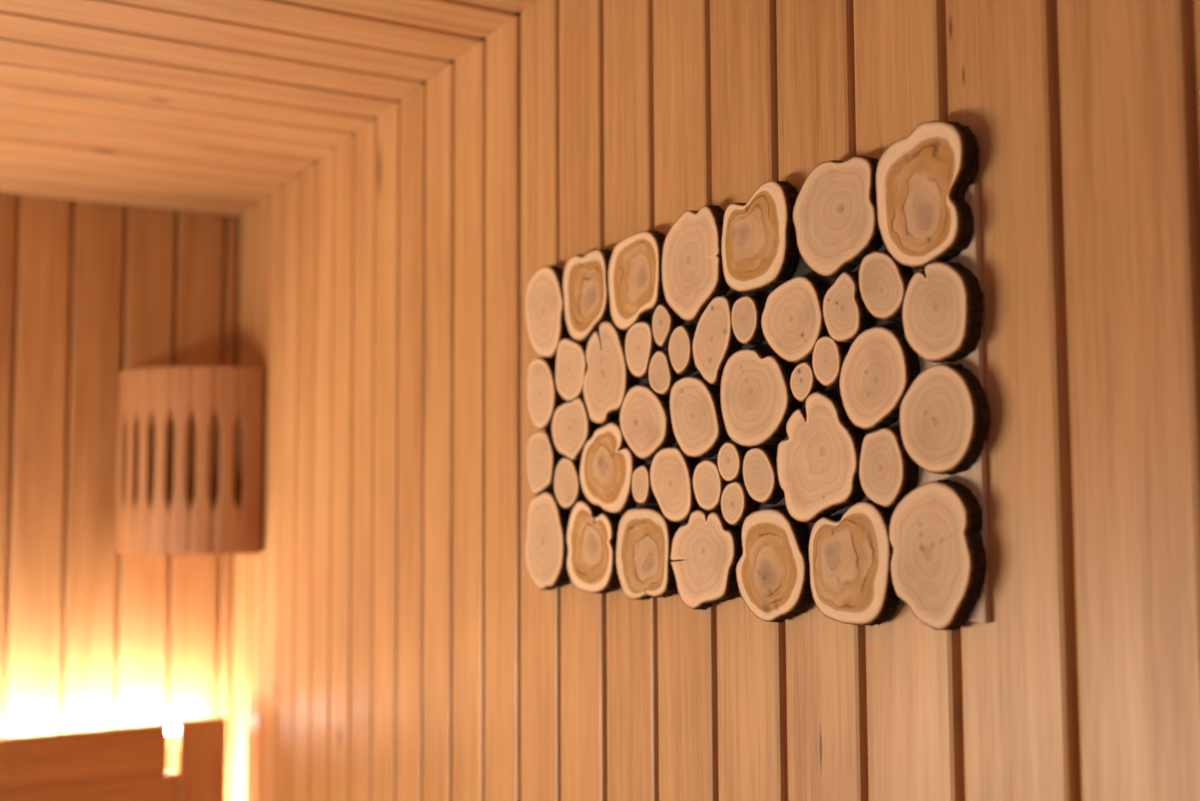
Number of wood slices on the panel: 46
